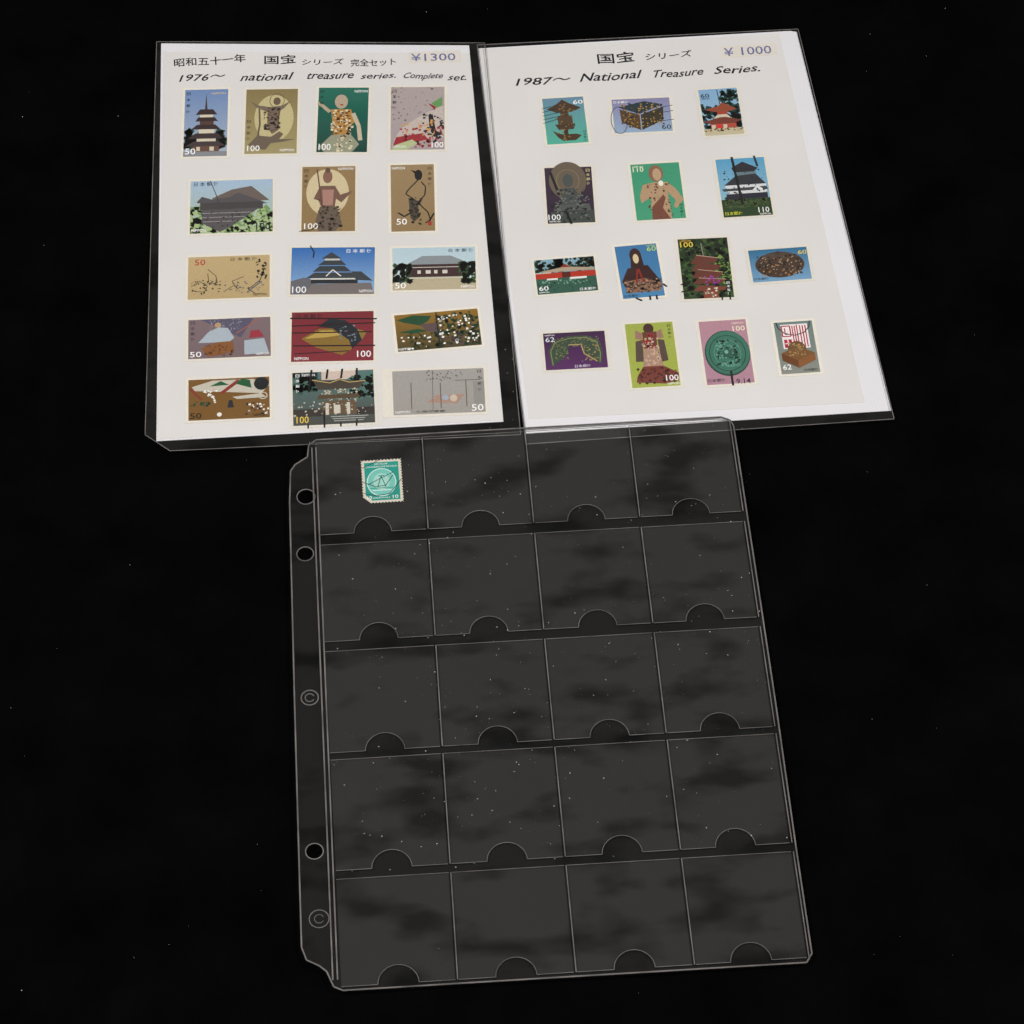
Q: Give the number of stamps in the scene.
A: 31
